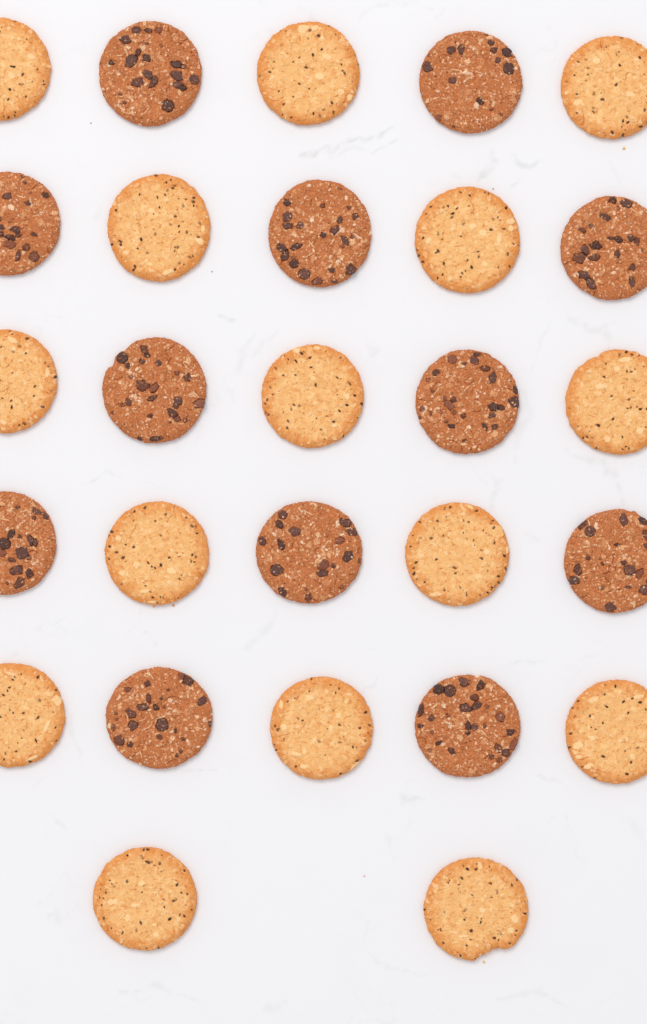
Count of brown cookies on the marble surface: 12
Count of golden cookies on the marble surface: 15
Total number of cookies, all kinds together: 27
